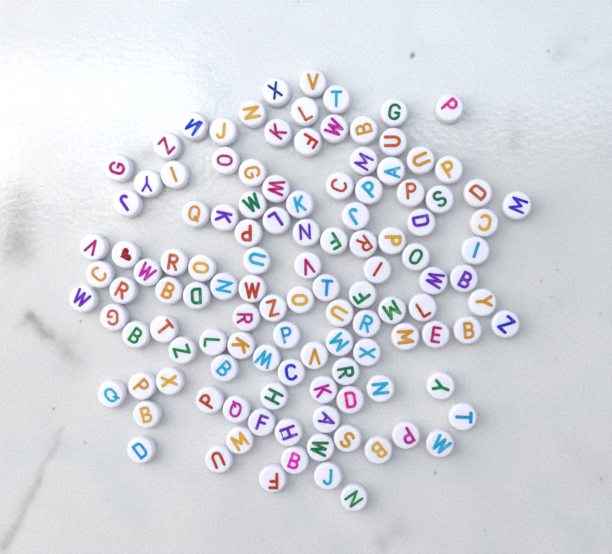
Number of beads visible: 119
